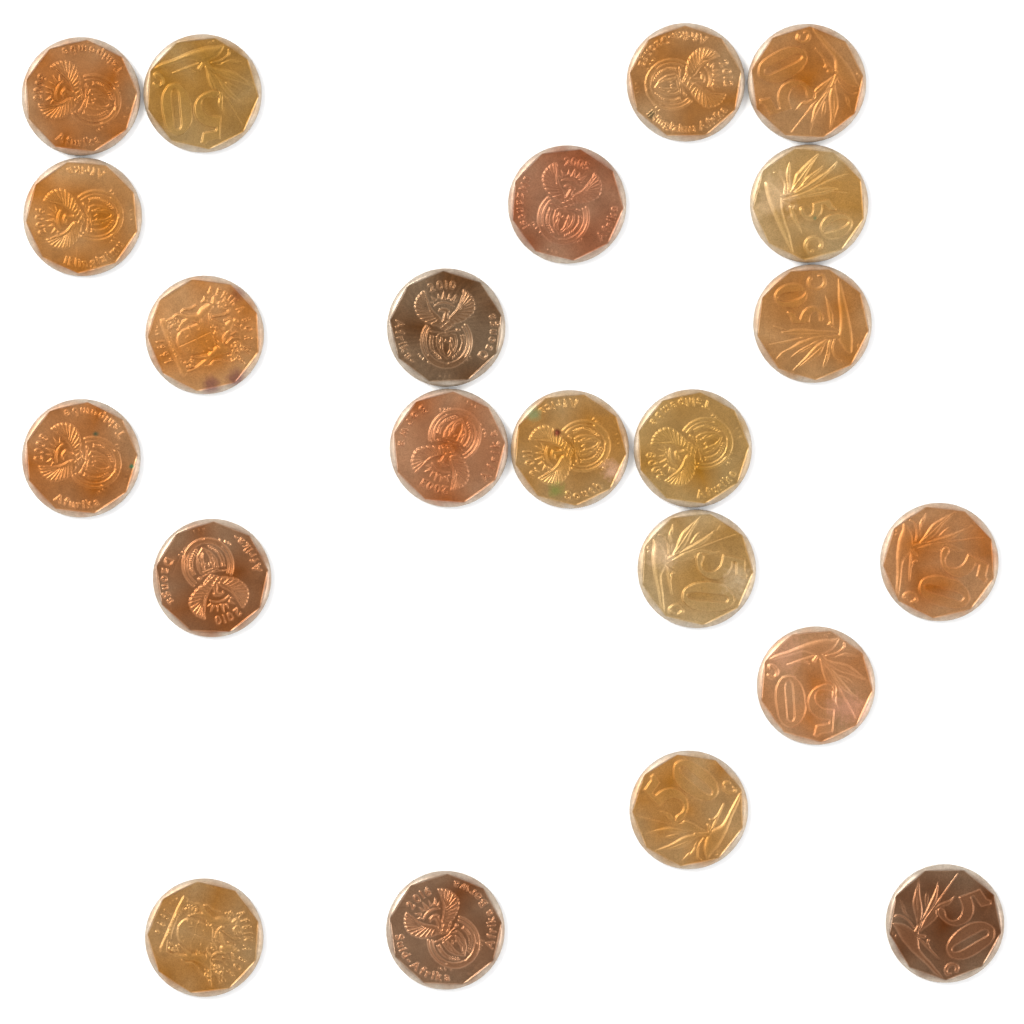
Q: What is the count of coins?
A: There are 22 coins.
